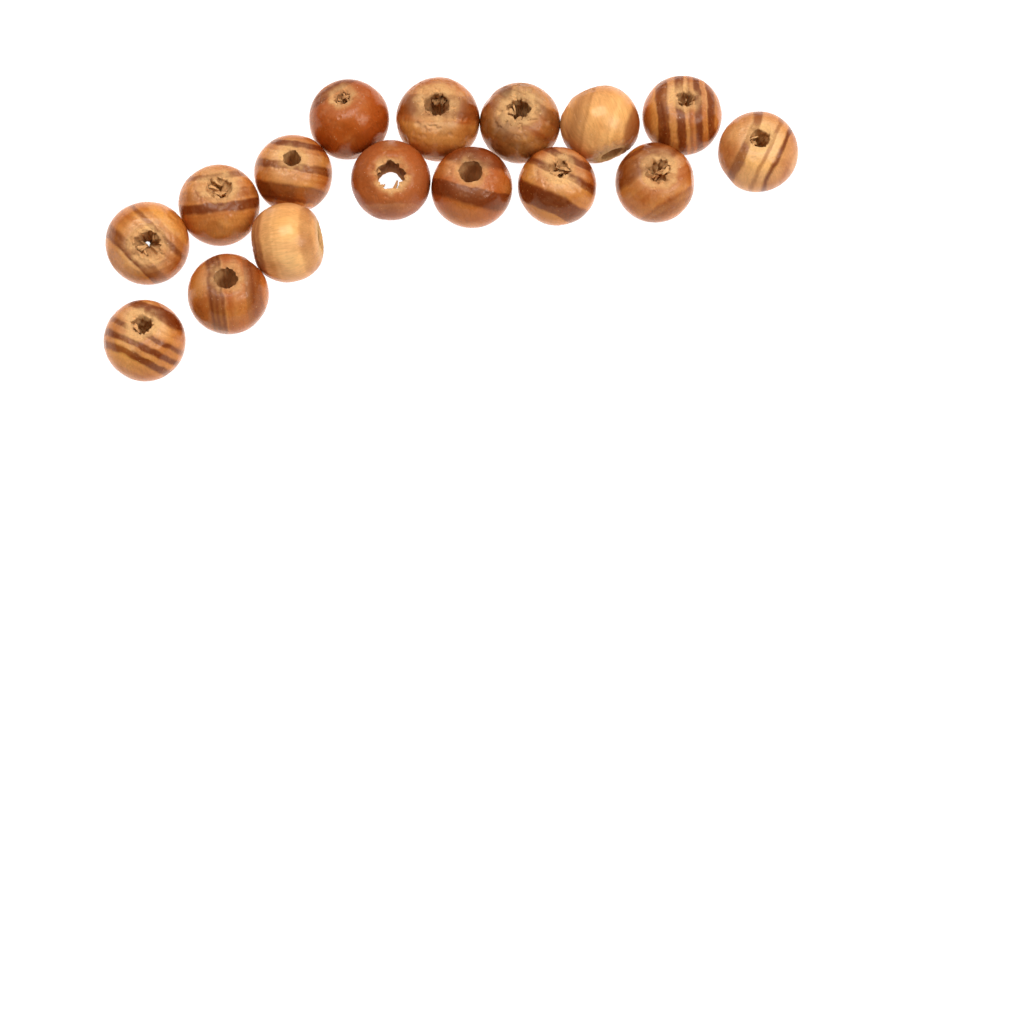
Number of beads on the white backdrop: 16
